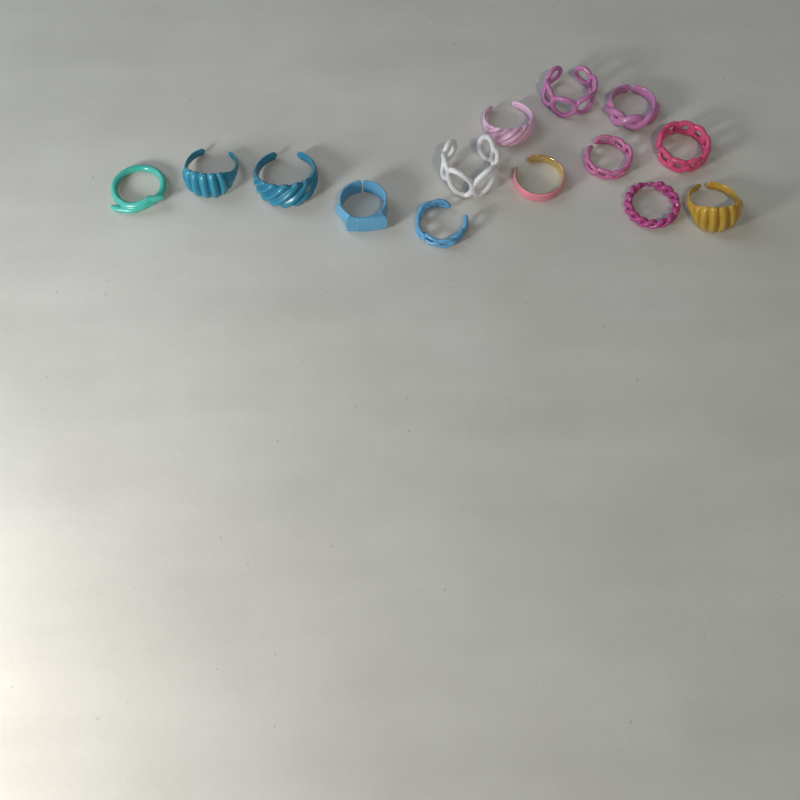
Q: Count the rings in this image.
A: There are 14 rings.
